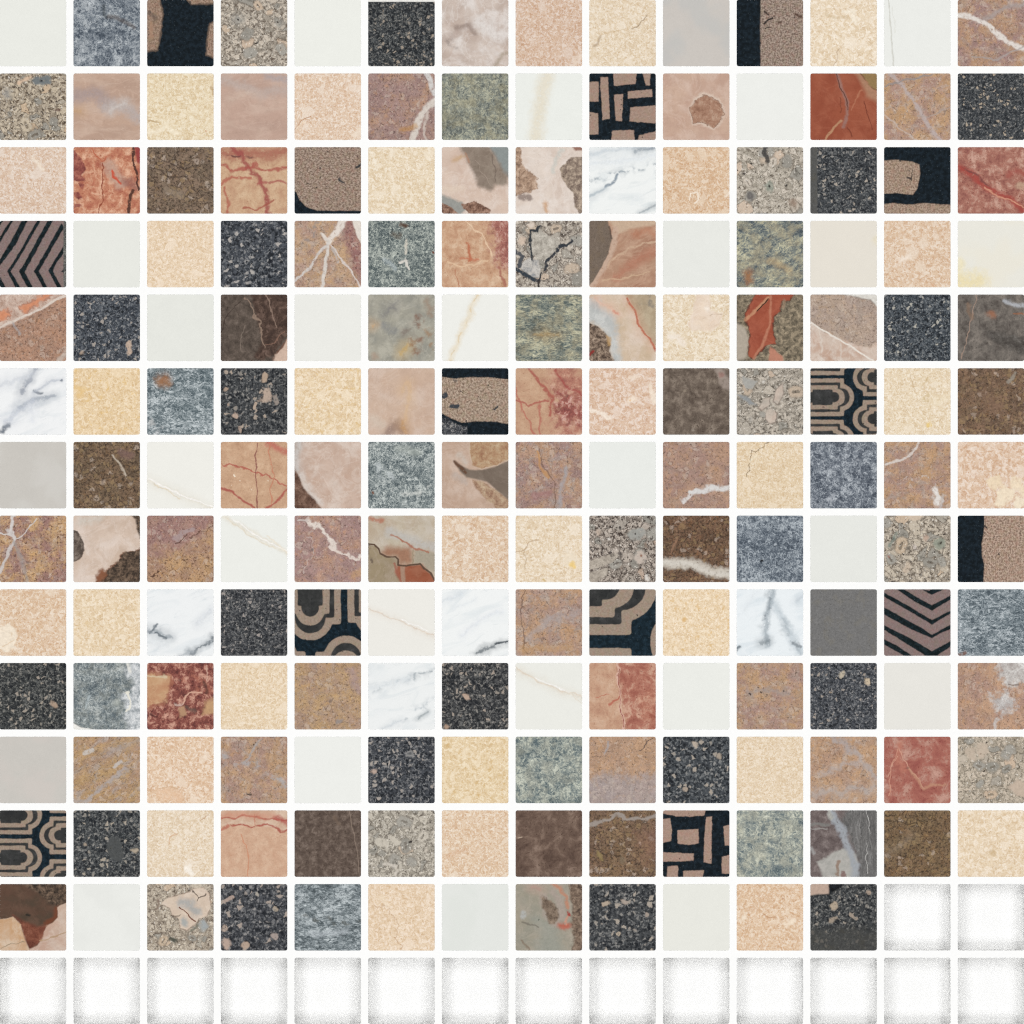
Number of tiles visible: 180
